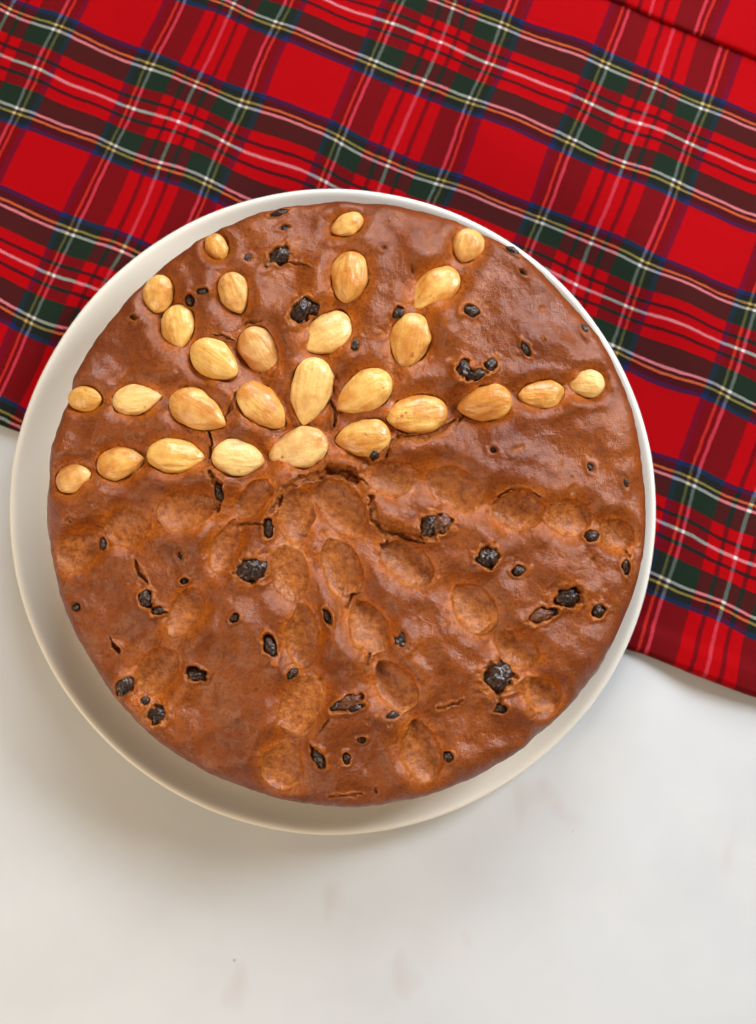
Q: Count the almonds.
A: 28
